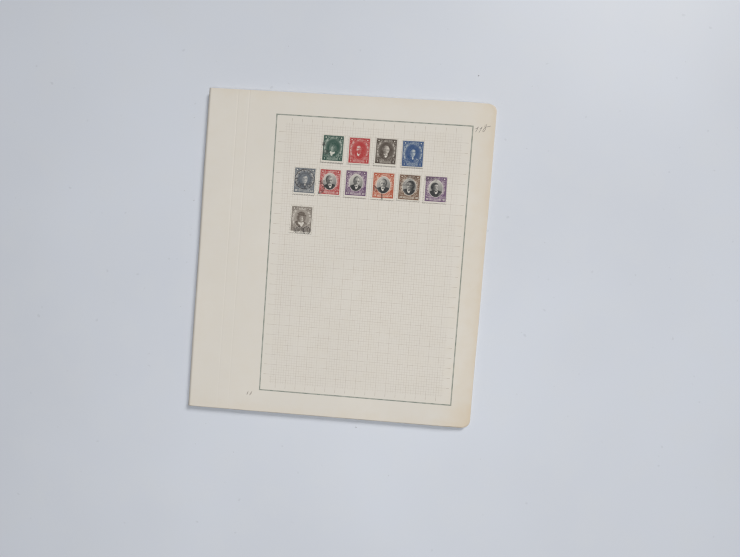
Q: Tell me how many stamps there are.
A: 11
